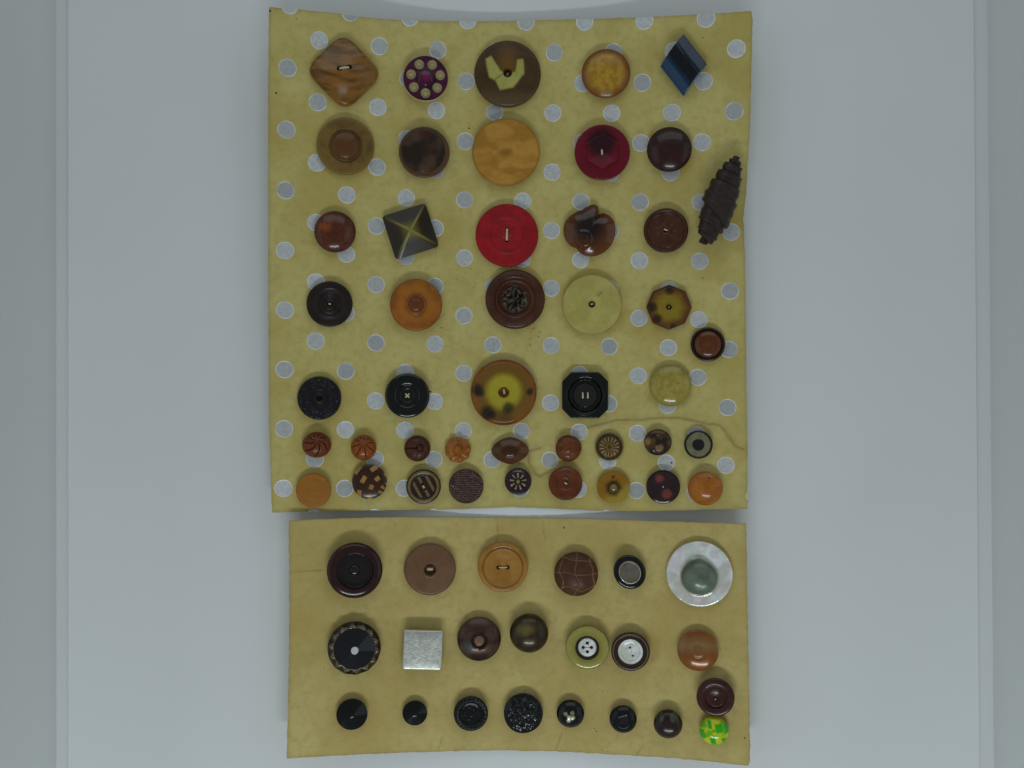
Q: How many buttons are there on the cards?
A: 67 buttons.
